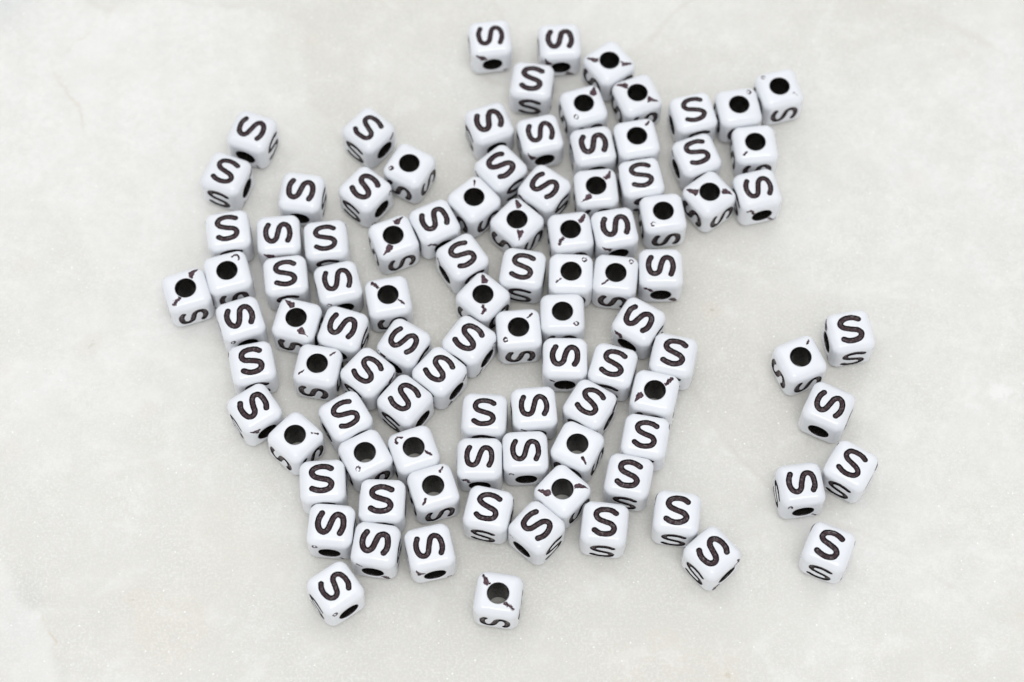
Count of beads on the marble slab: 98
